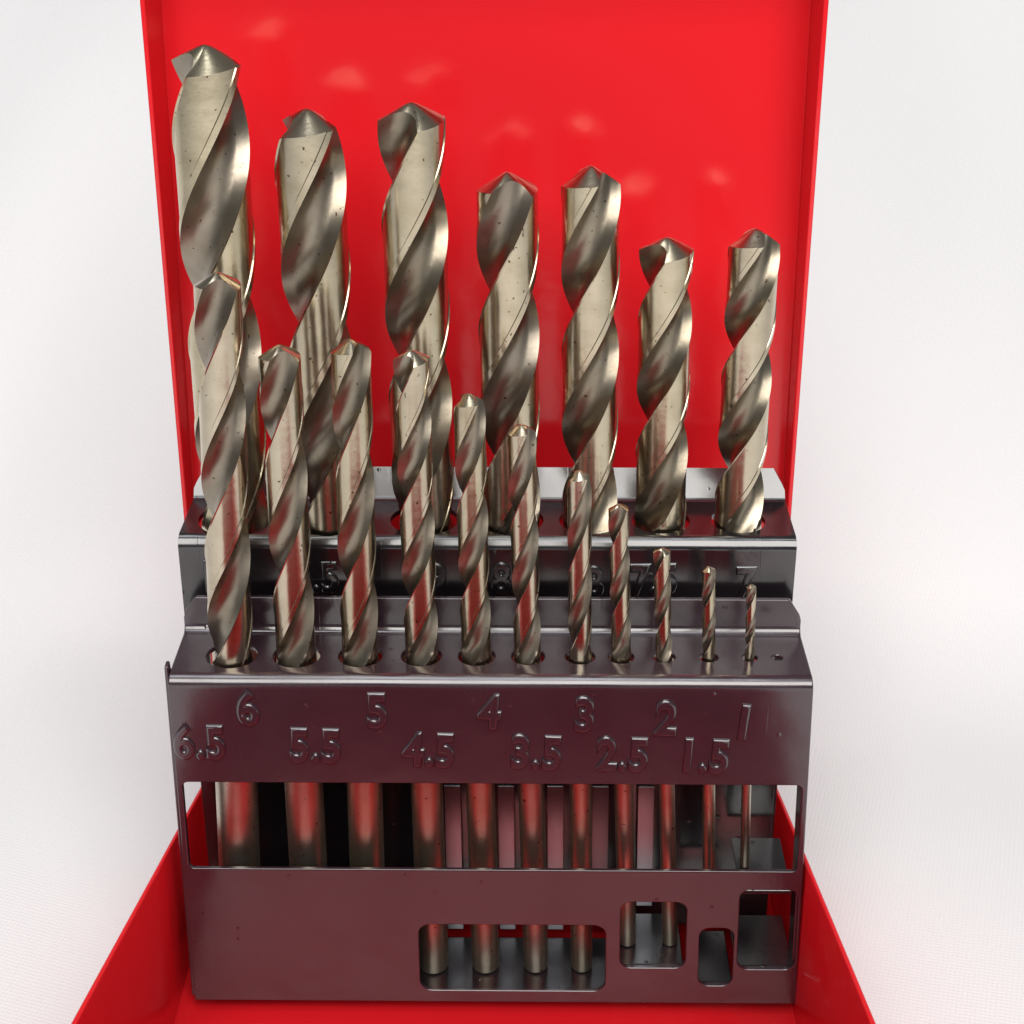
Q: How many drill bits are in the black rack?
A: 18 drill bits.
